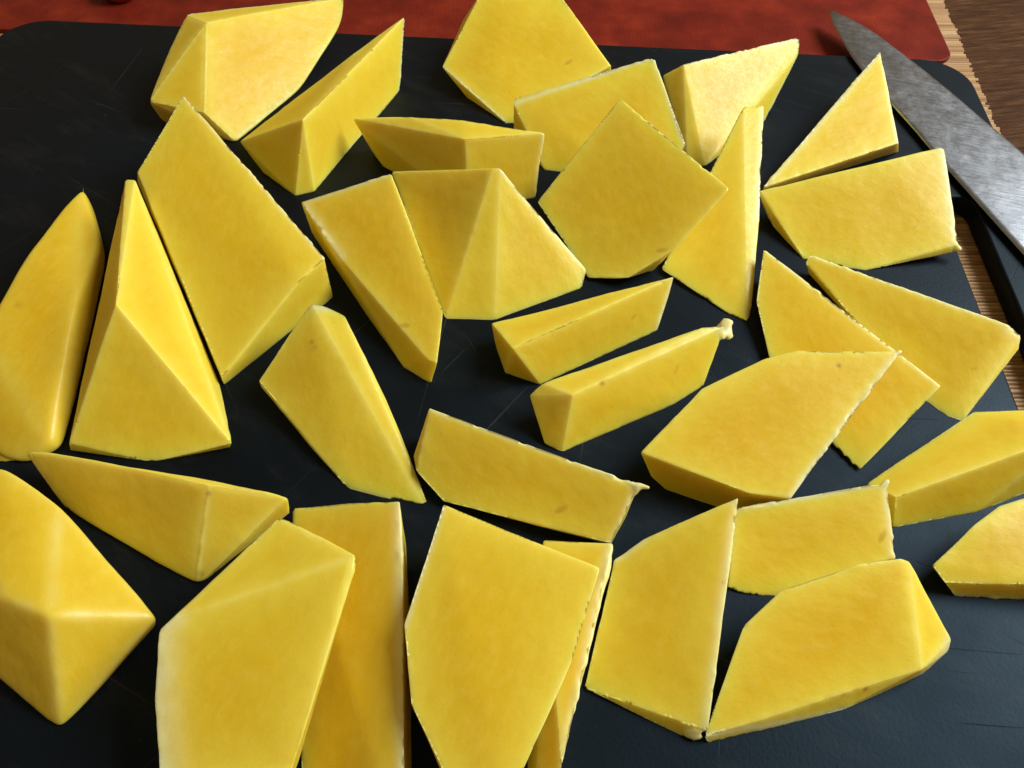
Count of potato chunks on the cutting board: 33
